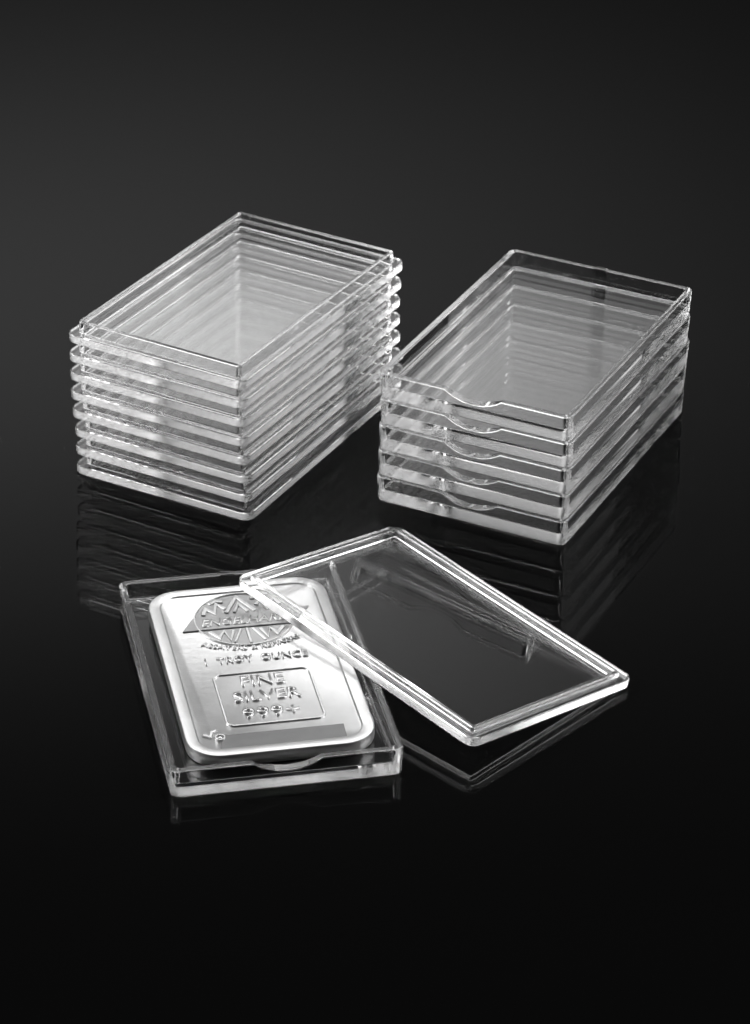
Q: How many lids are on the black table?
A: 9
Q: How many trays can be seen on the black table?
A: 6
